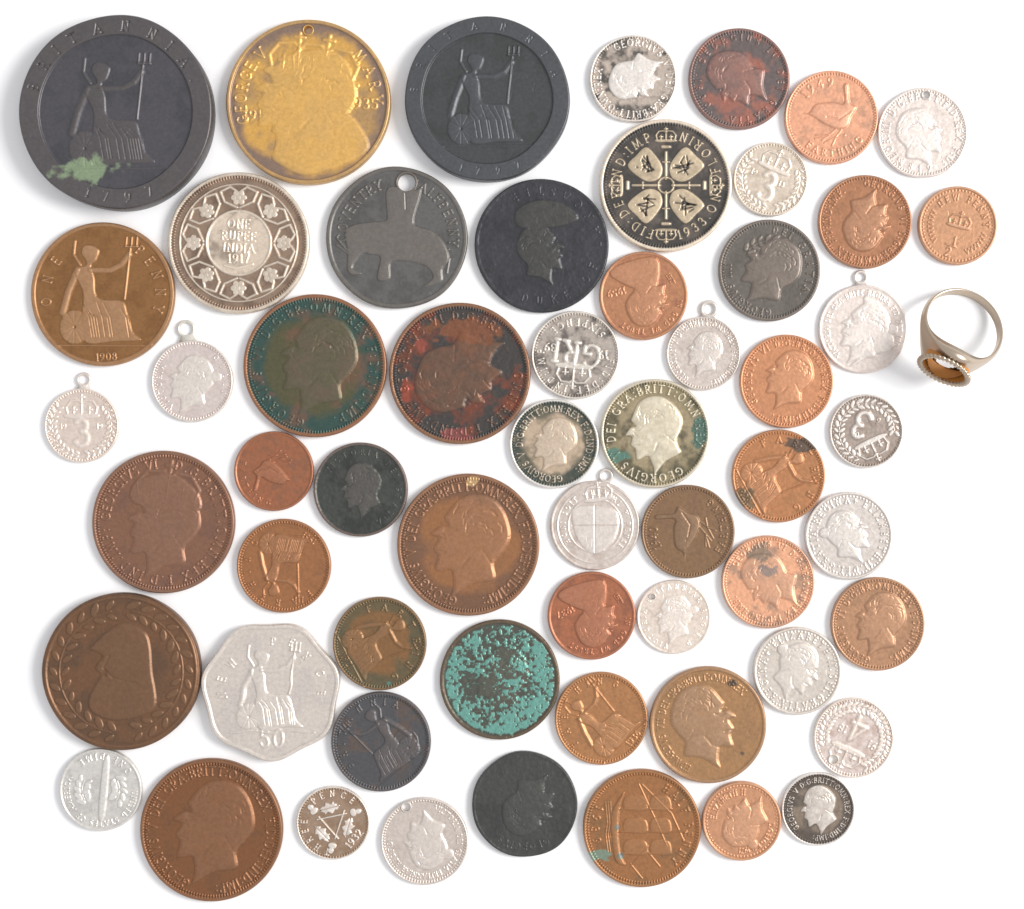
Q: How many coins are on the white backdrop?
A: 58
